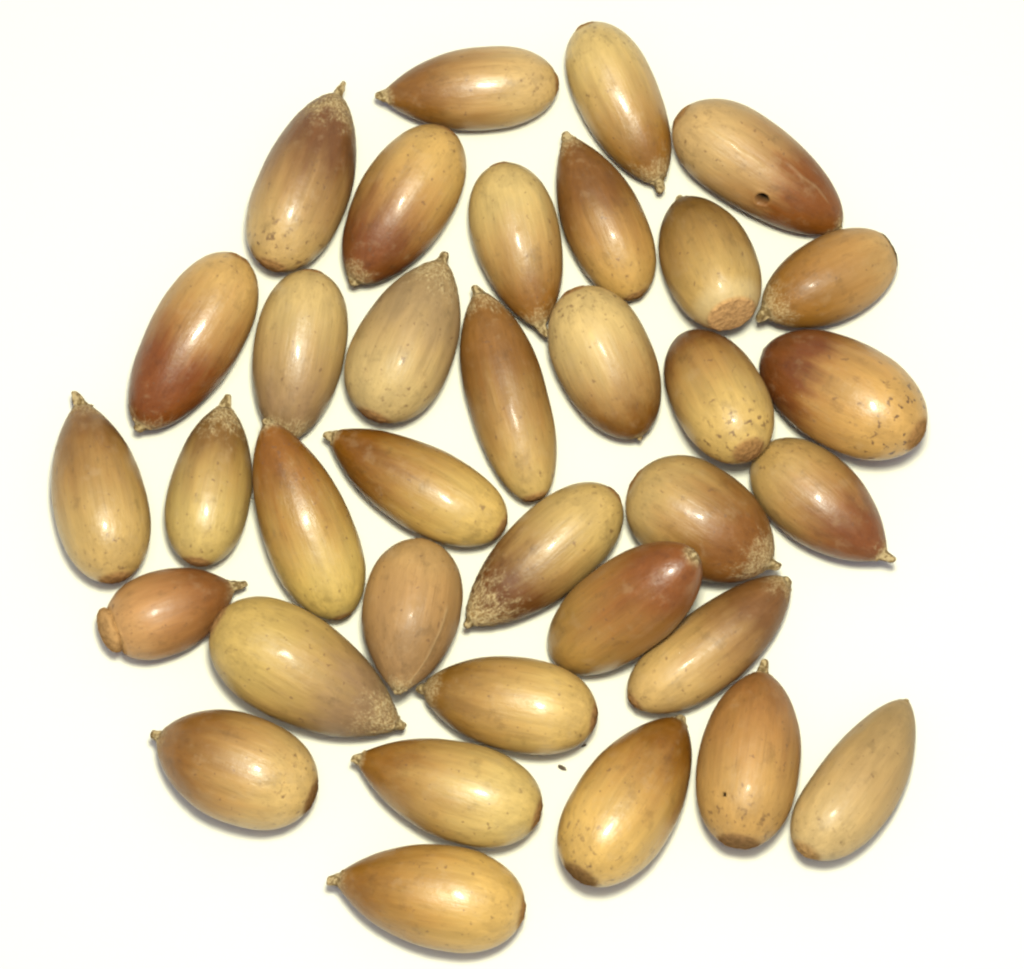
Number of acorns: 35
